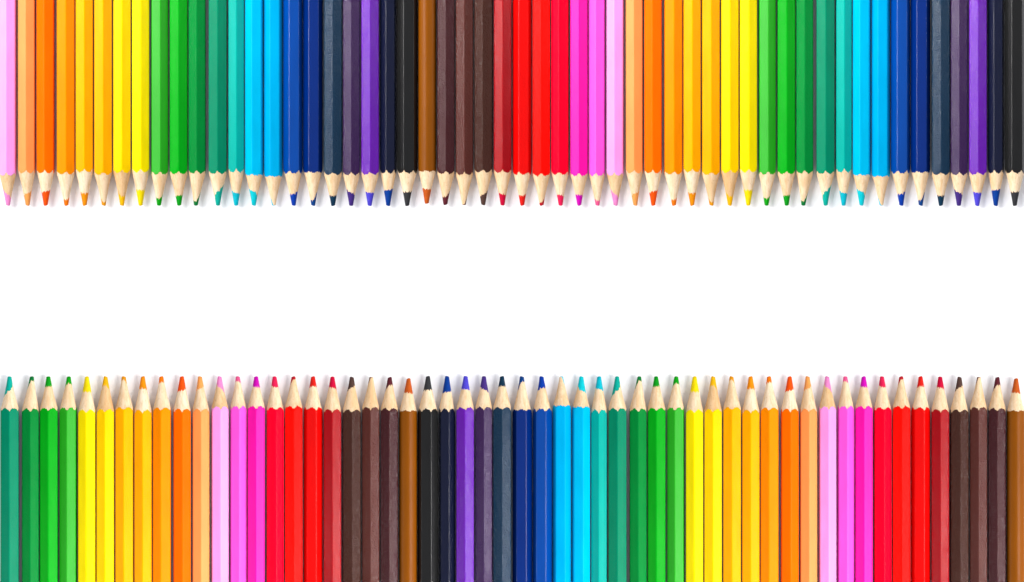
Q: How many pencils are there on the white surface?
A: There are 108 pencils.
